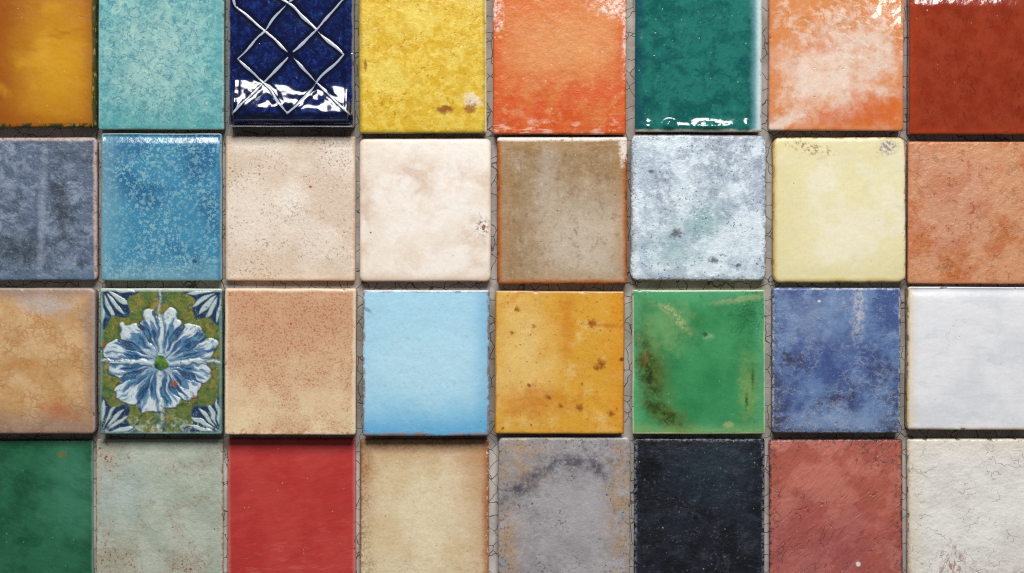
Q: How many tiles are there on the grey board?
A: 32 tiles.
